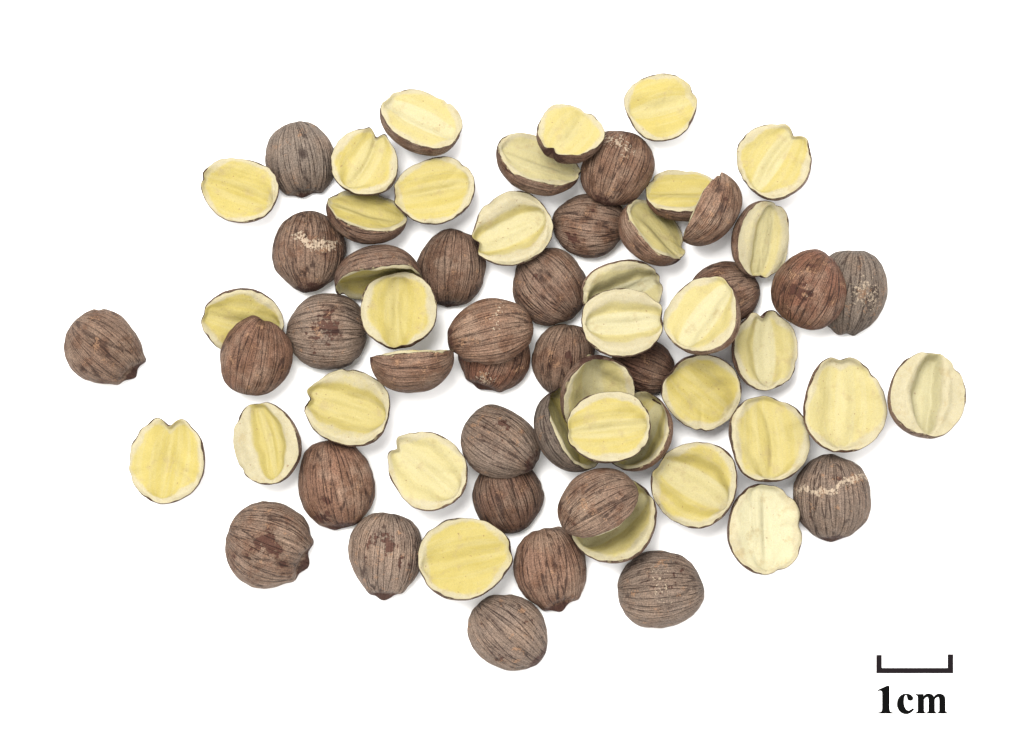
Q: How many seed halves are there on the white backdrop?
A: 64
